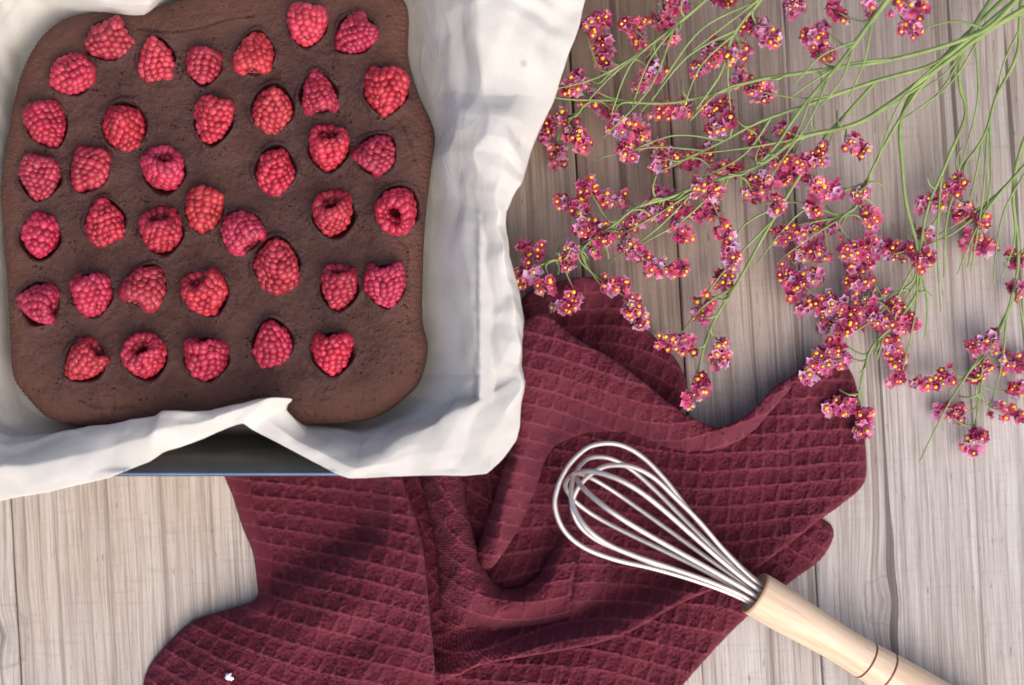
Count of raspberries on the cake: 38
